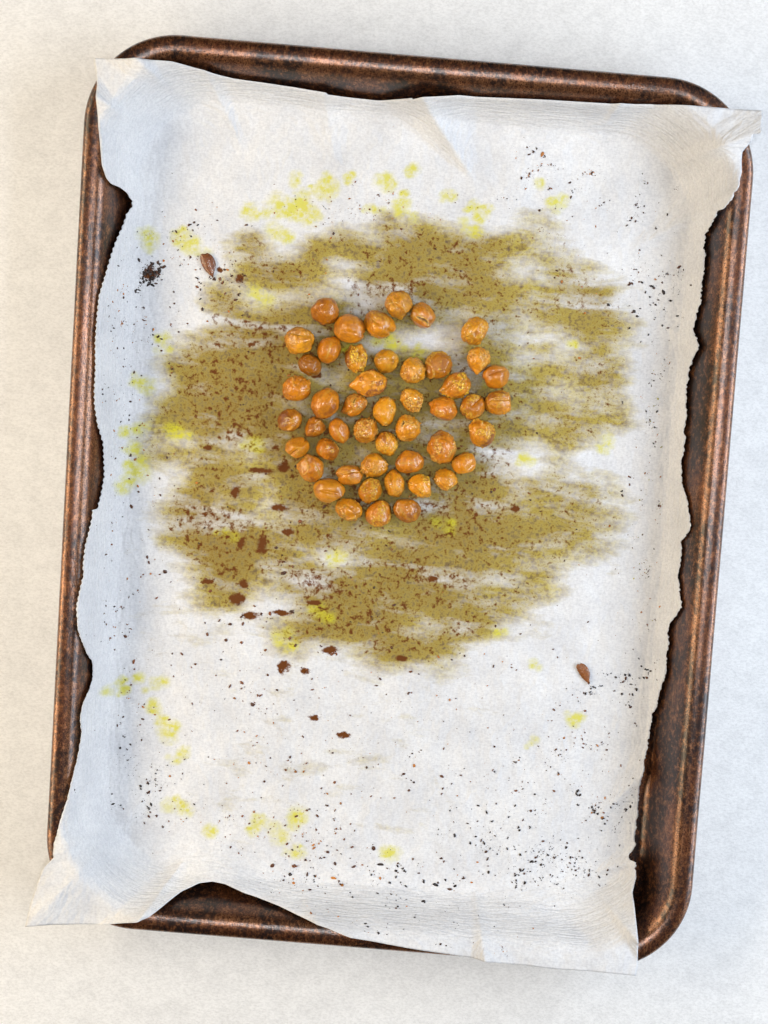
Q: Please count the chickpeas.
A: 48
